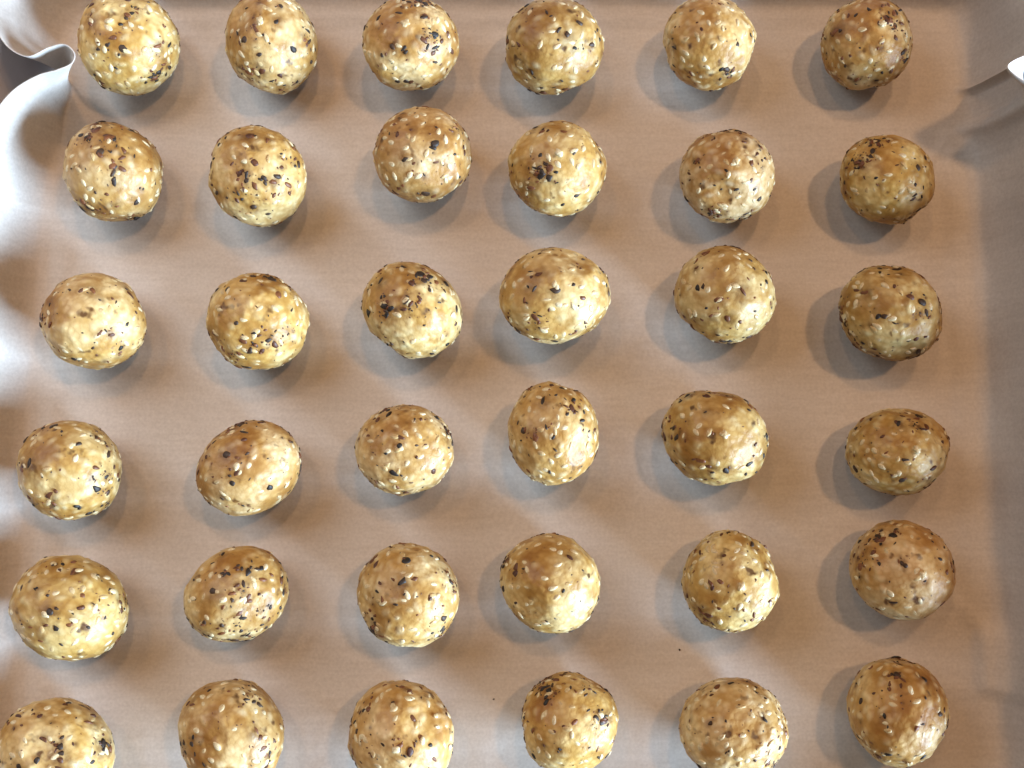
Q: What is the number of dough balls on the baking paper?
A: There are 36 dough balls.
